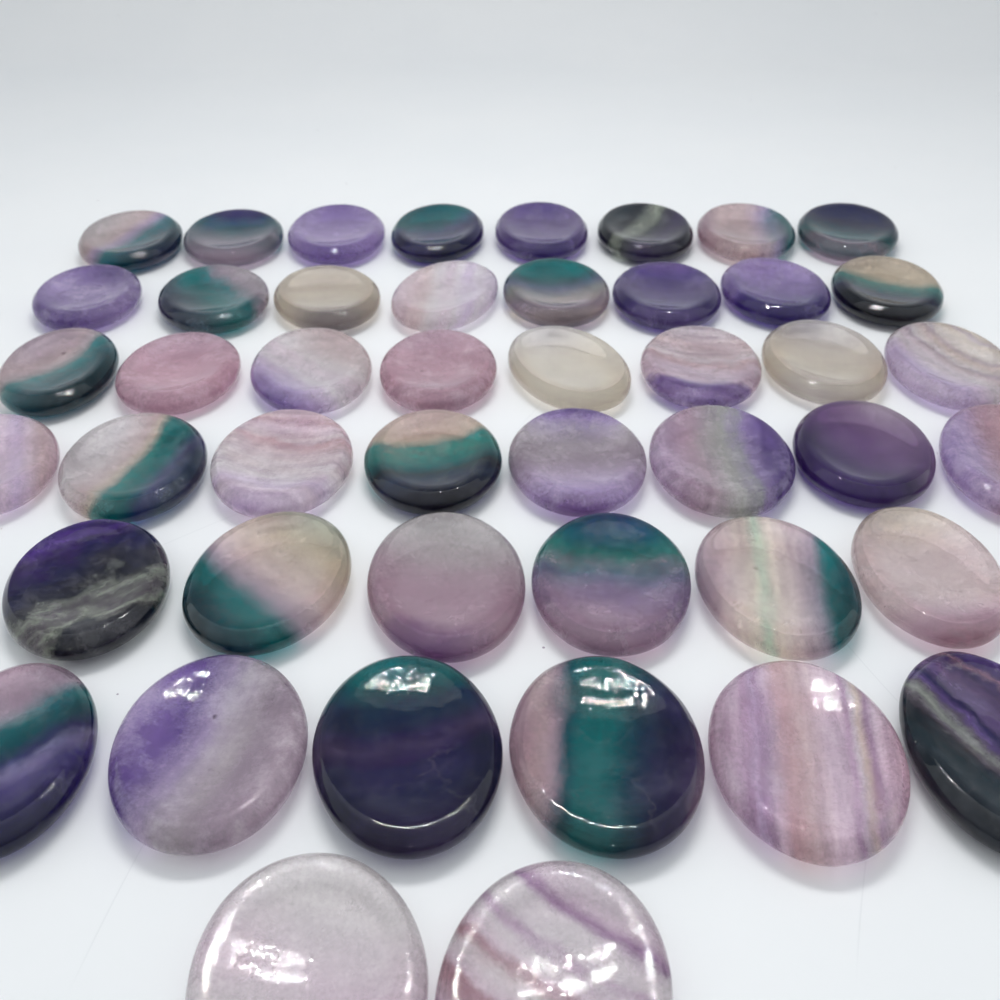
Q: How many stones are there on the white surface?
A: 46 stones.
